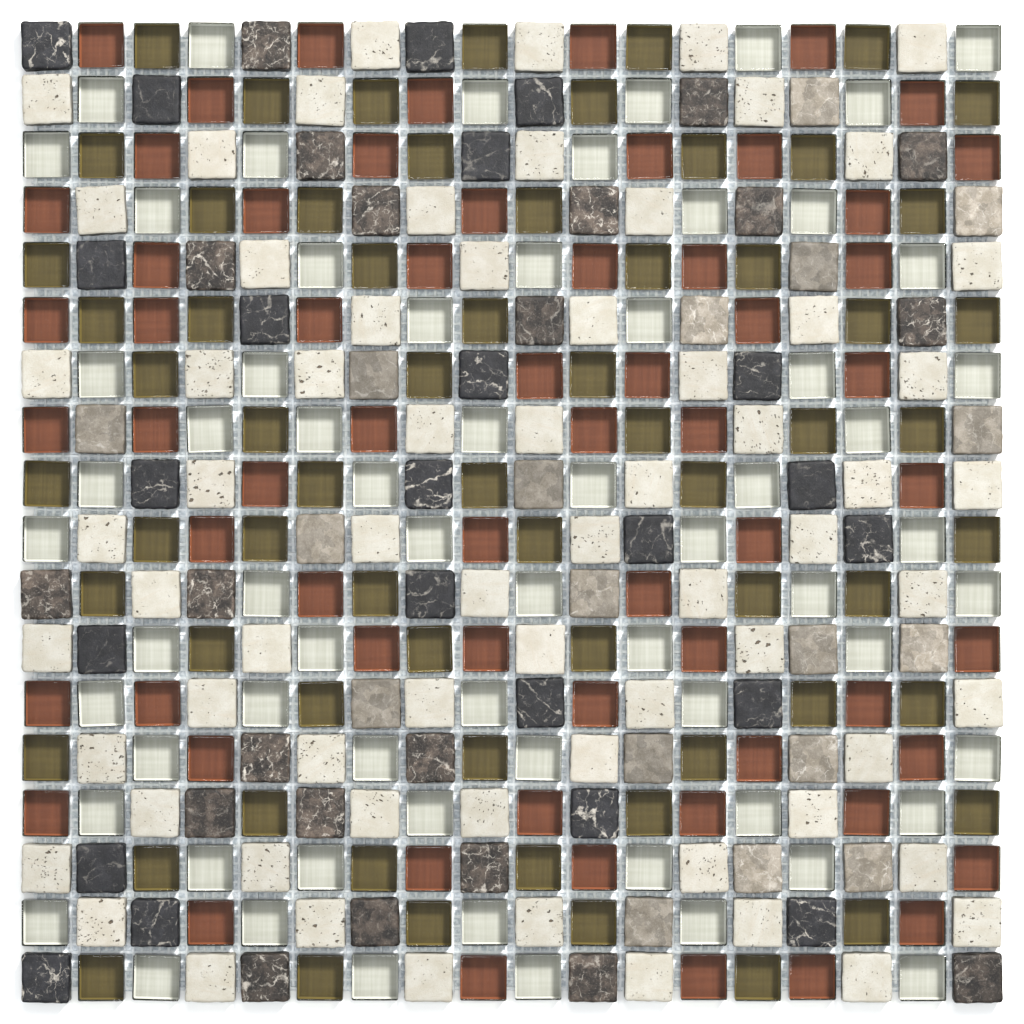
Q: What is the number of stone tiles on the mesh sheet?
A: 130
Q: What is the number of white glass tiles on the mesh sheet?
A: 66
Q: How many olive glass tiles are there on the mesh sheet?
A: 65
